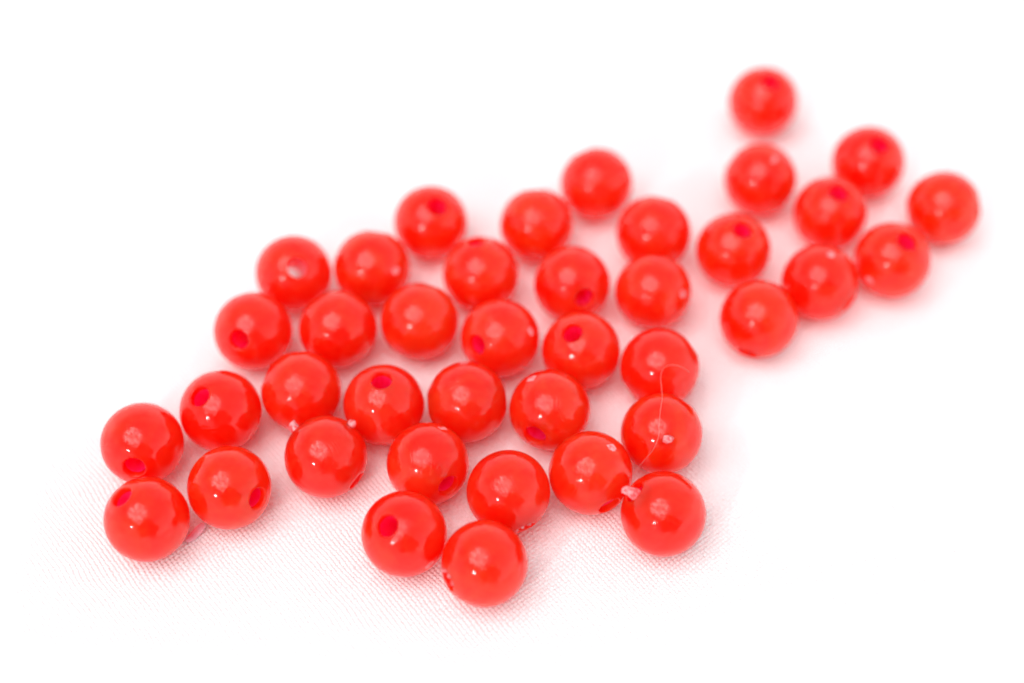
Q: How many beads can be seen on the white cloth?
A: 40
